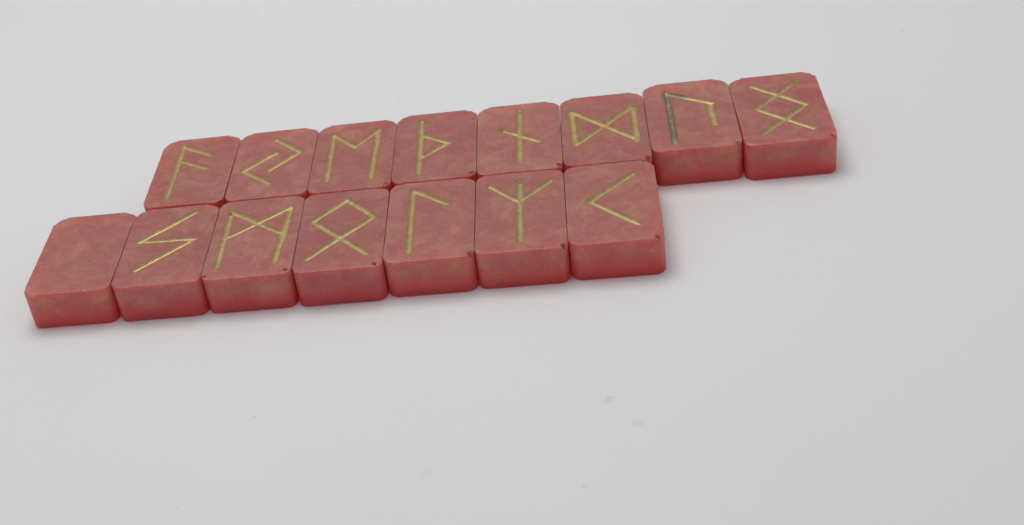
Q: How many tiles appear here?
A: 15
